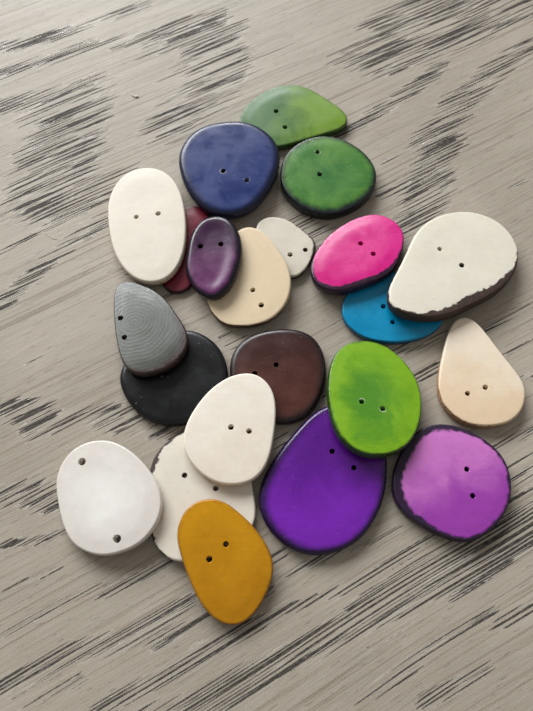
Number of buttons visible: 22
